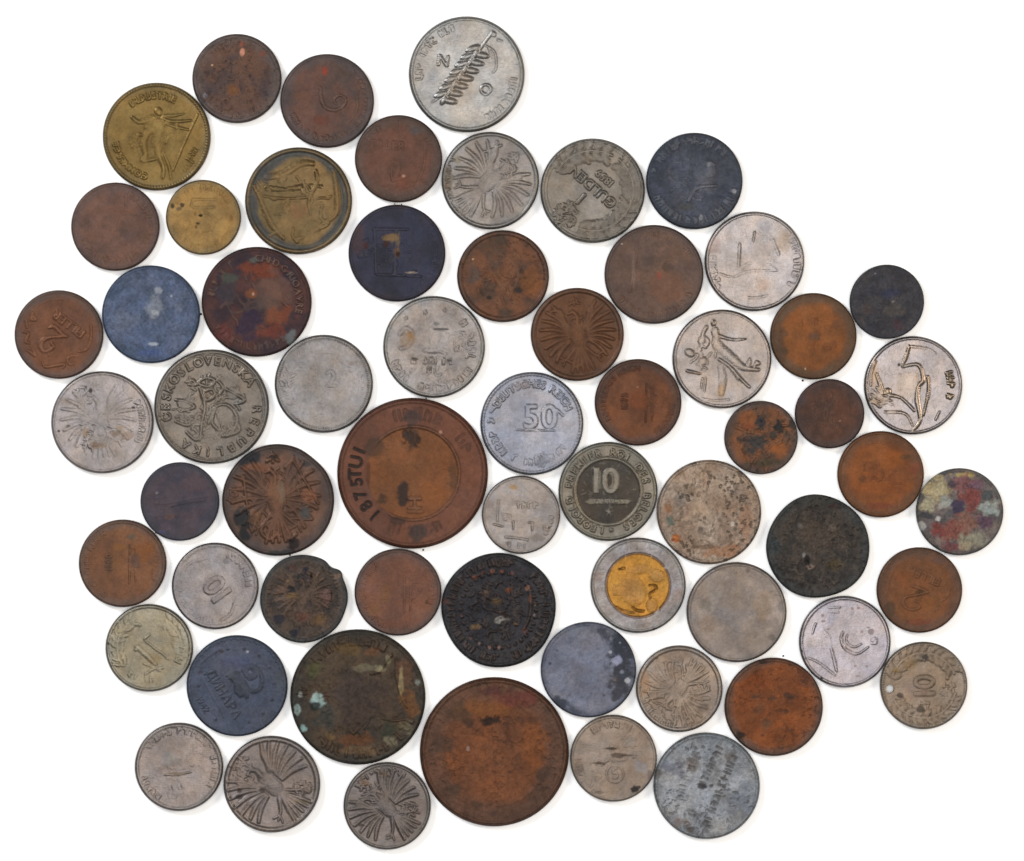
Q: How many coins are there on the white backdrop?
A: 62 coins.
